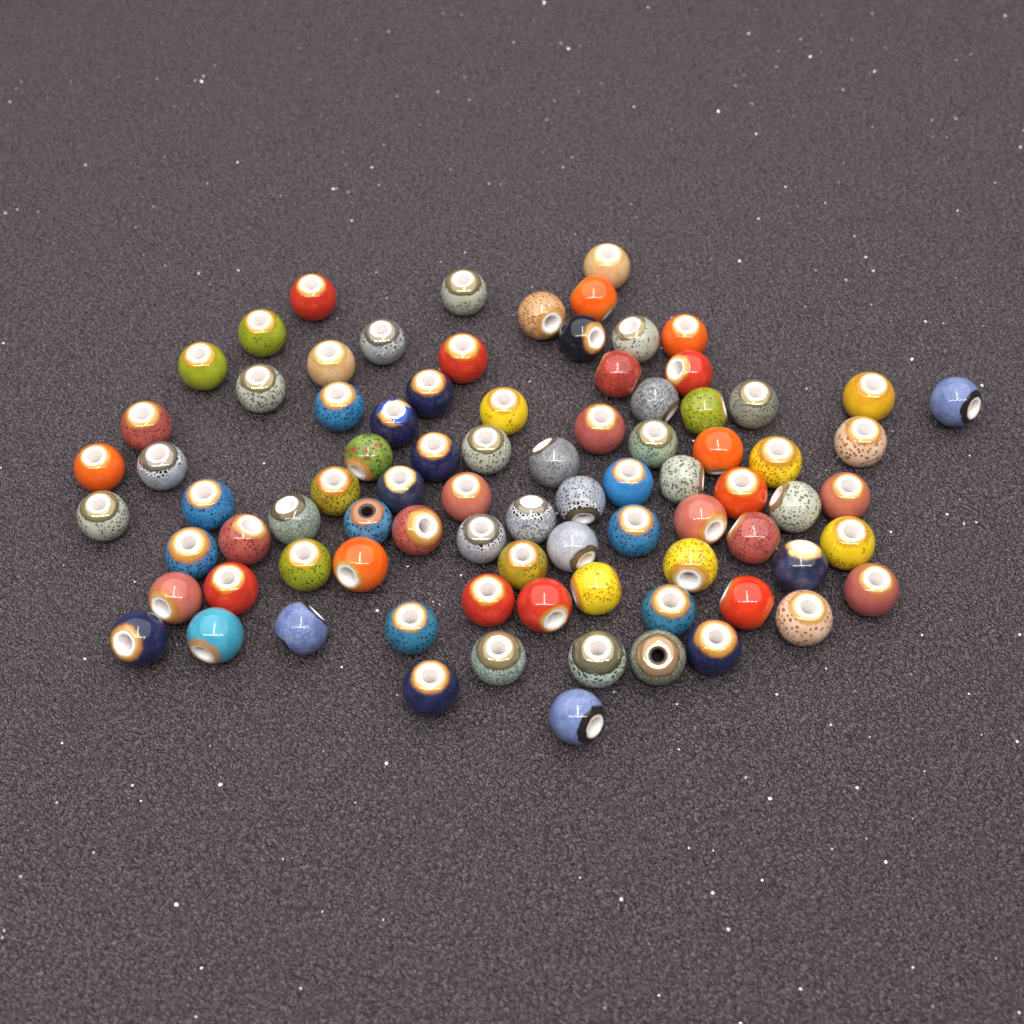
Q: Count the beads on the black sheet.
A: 84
